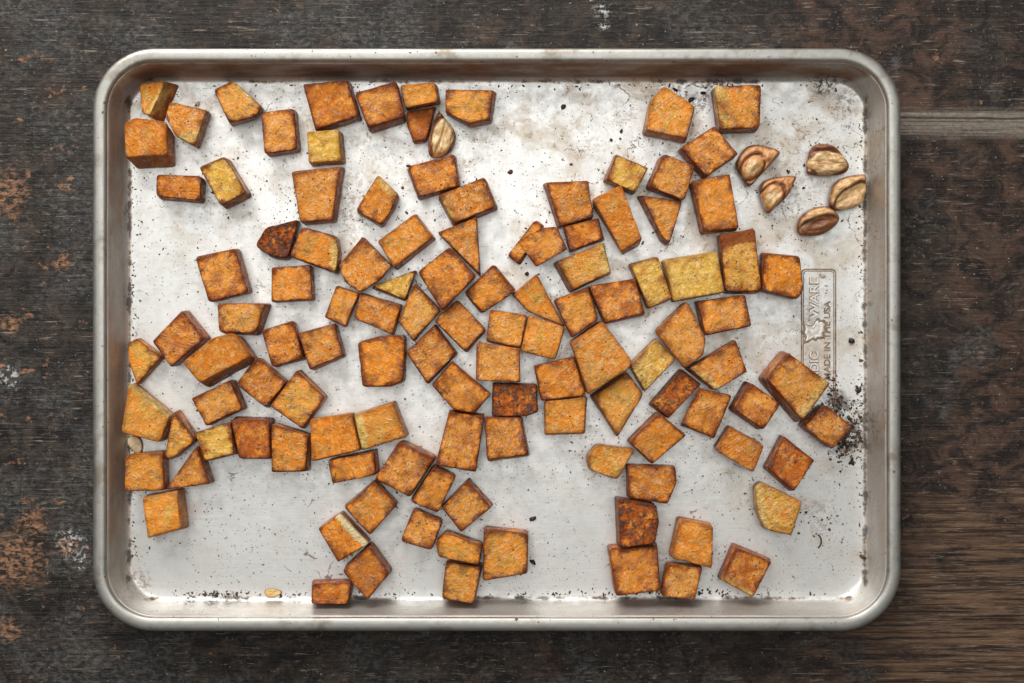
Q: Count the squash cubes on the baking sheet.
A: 115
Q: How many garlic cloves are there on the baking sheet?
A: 6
